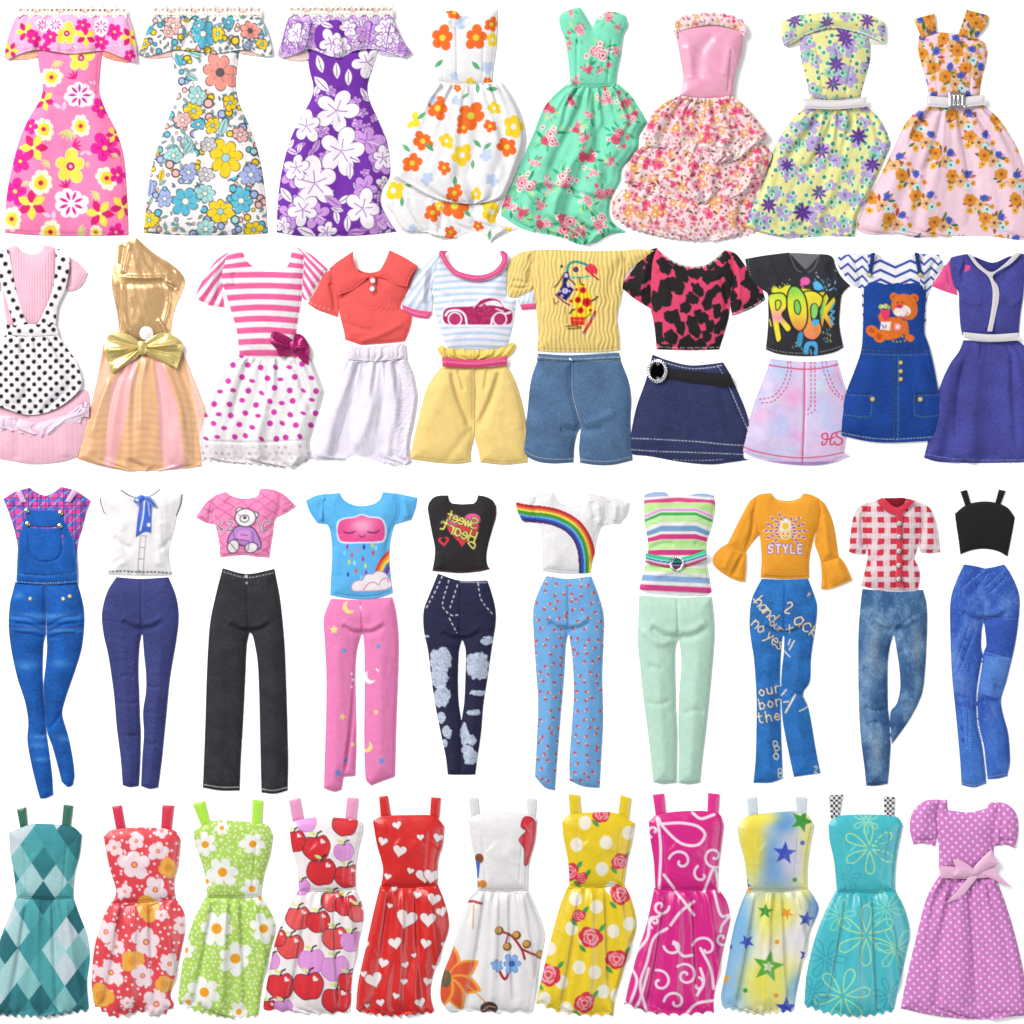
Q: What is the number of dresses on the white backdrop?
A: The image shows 24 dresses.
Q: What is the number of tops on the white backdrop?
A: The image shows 14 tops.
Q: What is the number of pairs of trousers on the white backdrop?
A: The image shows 9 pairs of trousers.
